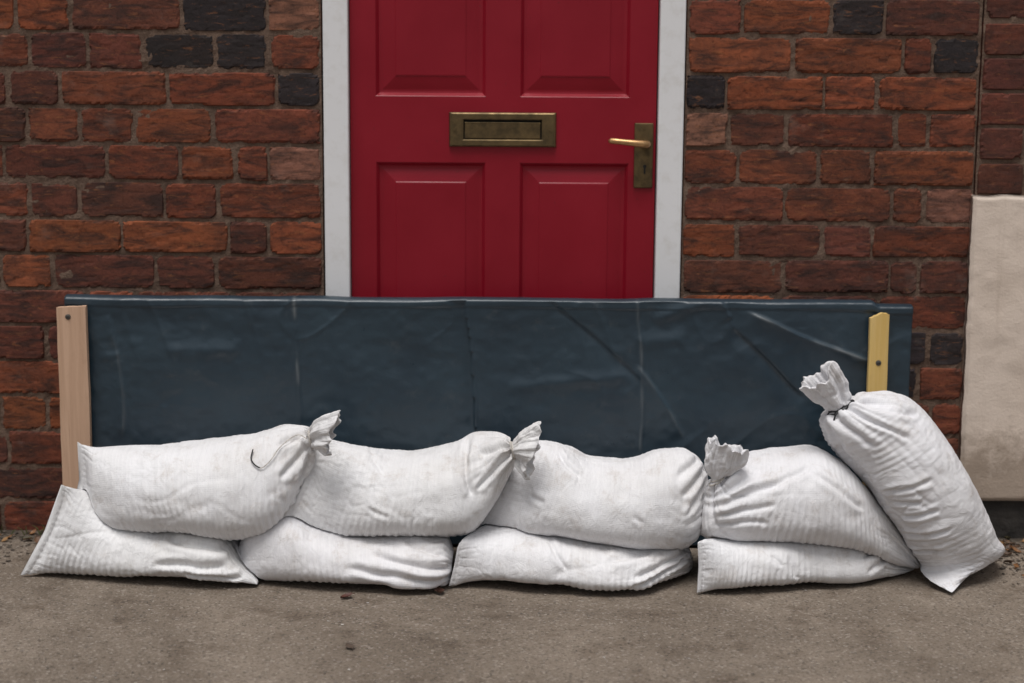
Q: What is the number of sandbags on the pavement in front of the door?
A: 9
